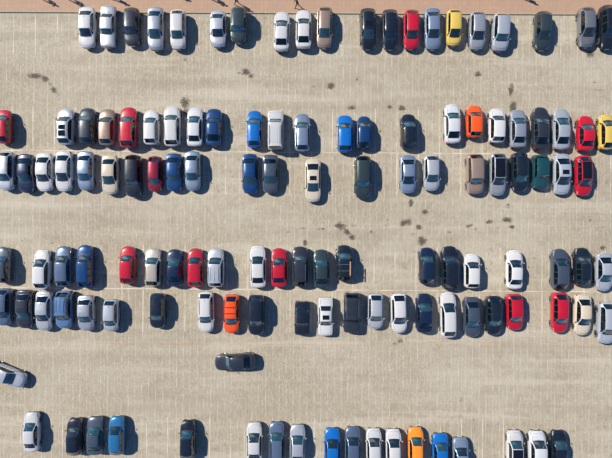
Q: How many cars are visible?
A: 129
